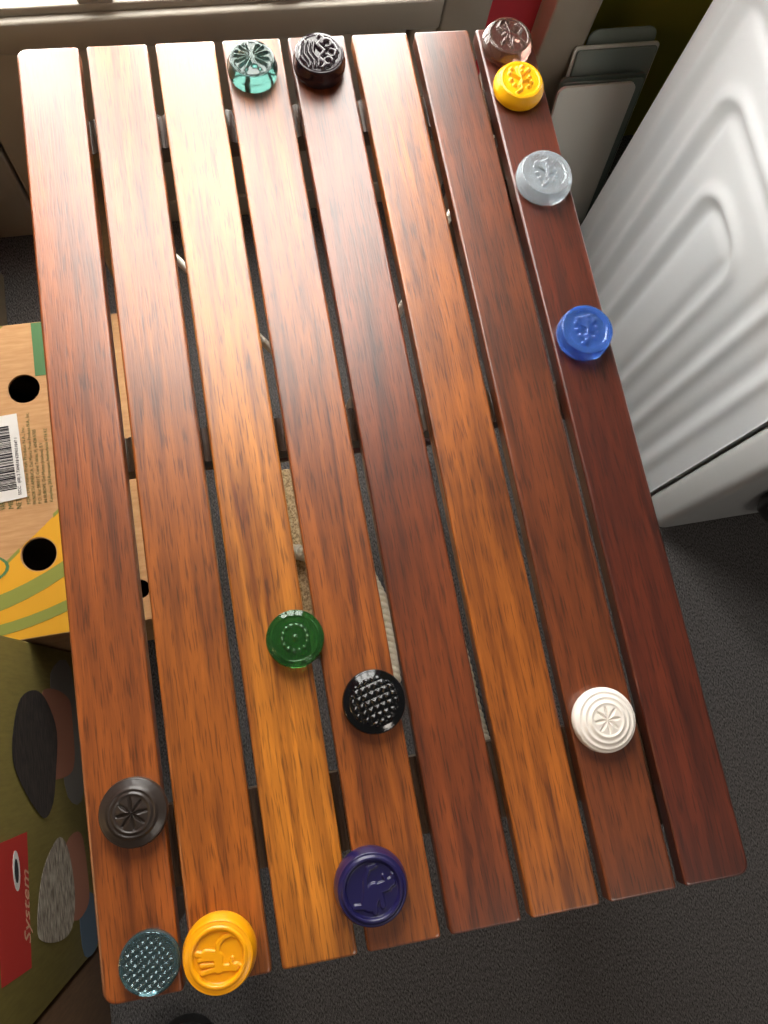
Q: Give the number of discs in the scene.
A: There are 13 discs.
